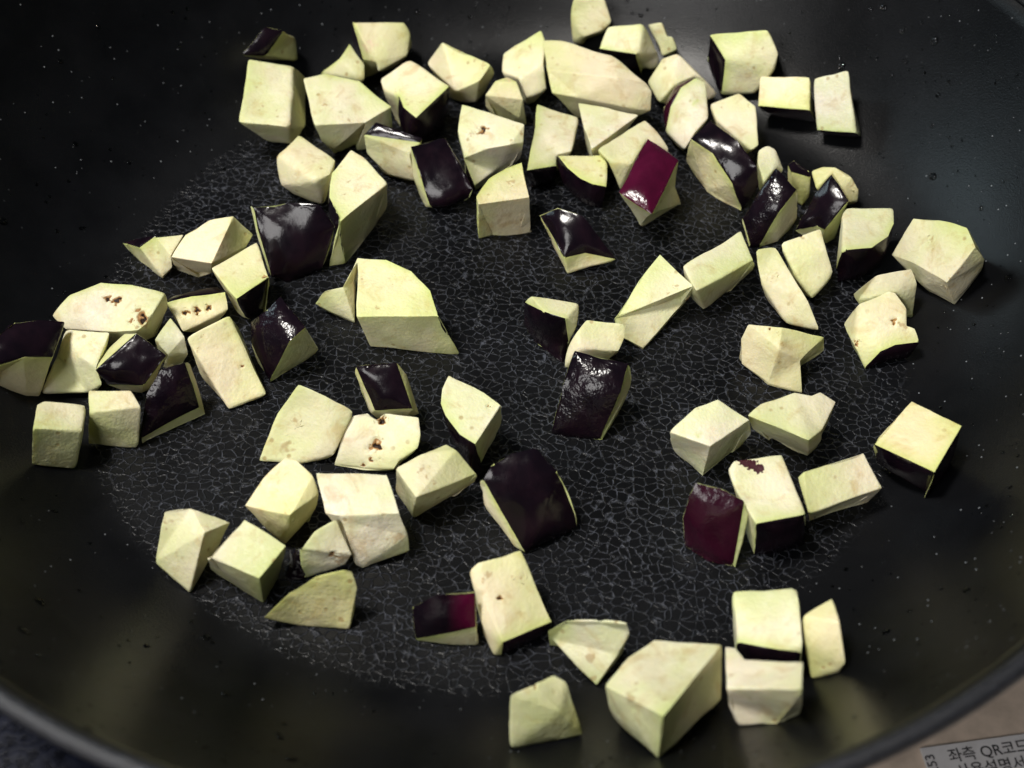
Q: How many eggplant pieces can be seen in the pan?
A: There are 92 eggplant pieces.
